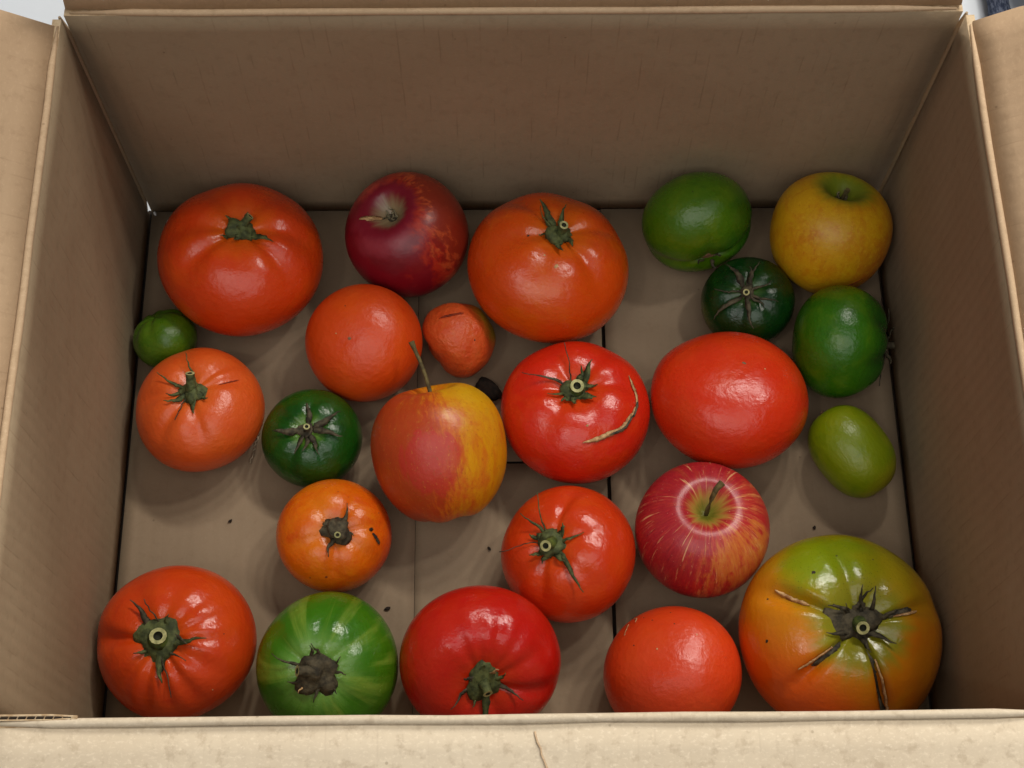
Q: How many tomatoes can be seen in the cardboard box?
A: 20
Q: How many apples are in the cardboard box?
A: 4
